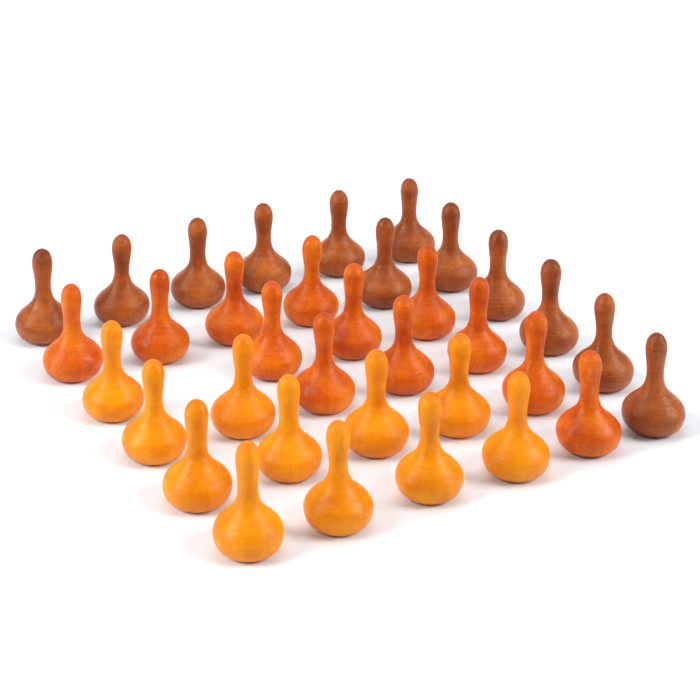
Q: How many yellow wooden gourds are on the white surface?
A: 11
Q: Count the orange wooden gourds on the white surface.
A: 12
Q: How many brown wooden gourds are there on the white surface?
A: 12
